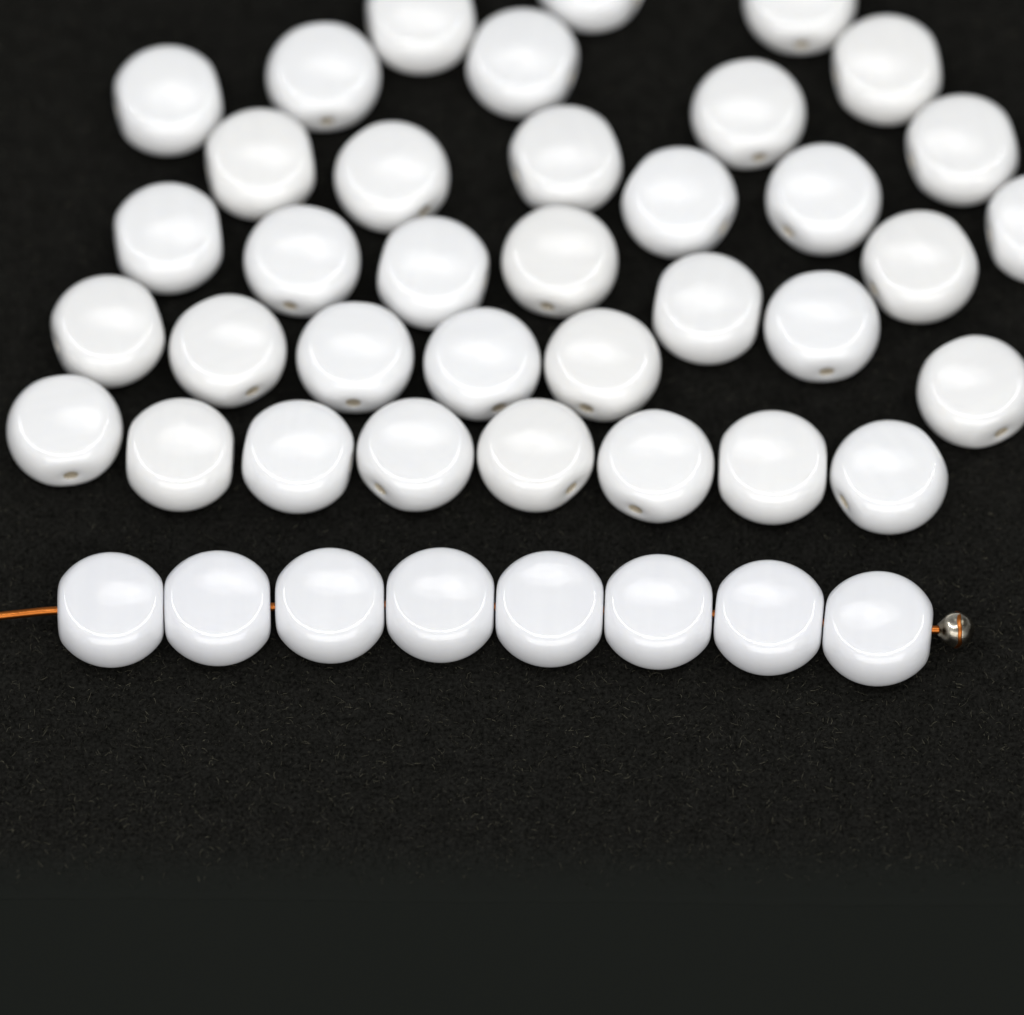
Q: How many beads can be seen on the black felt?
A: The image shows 44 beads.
